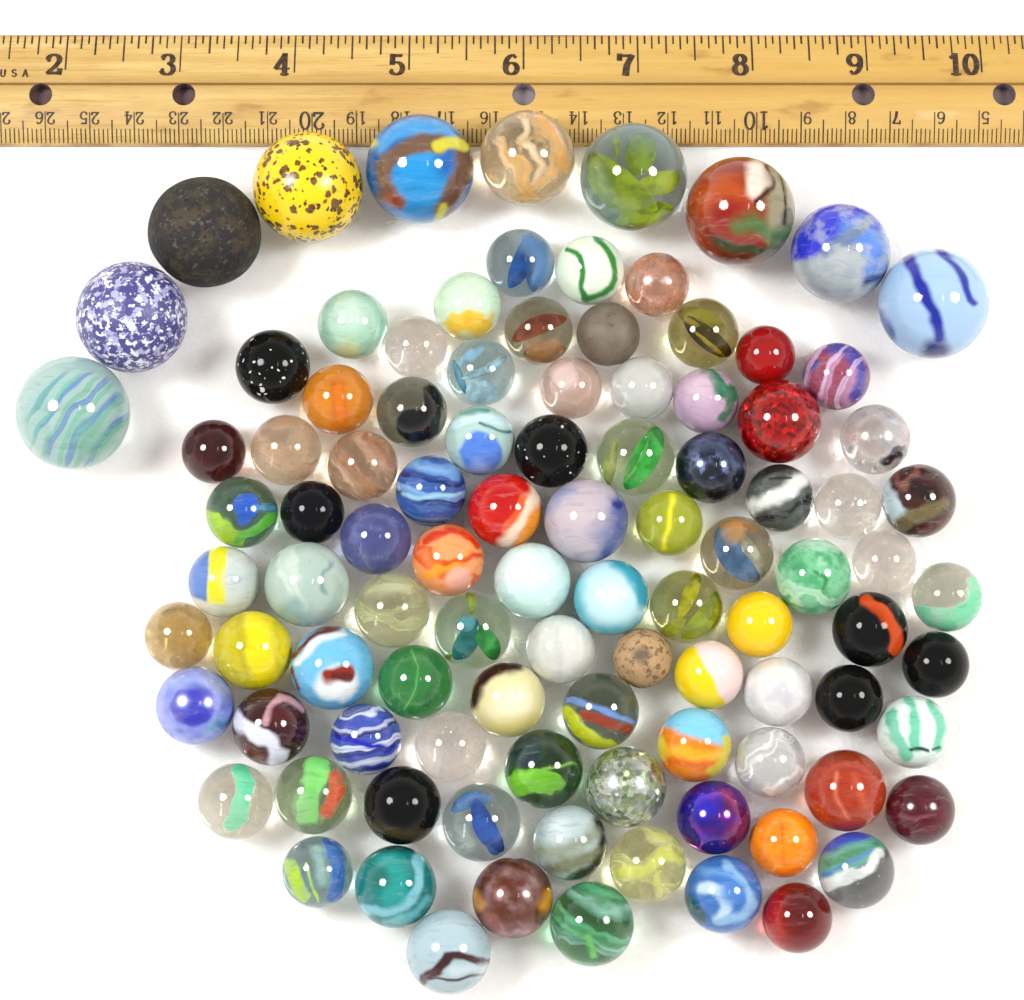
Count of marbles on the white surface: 100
